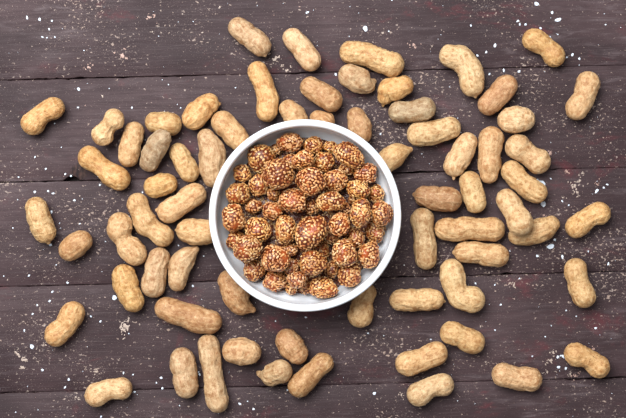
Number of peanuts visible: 69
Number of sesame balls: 54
